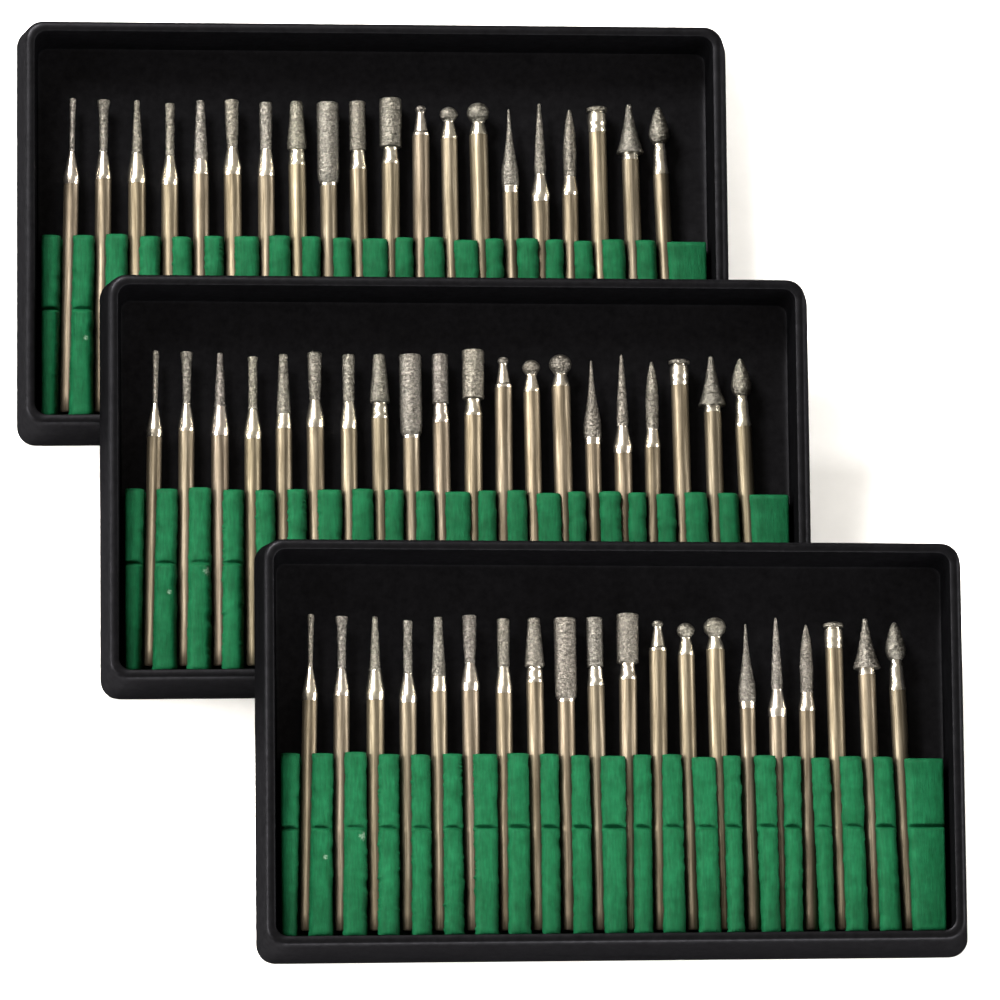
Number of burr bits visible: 60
